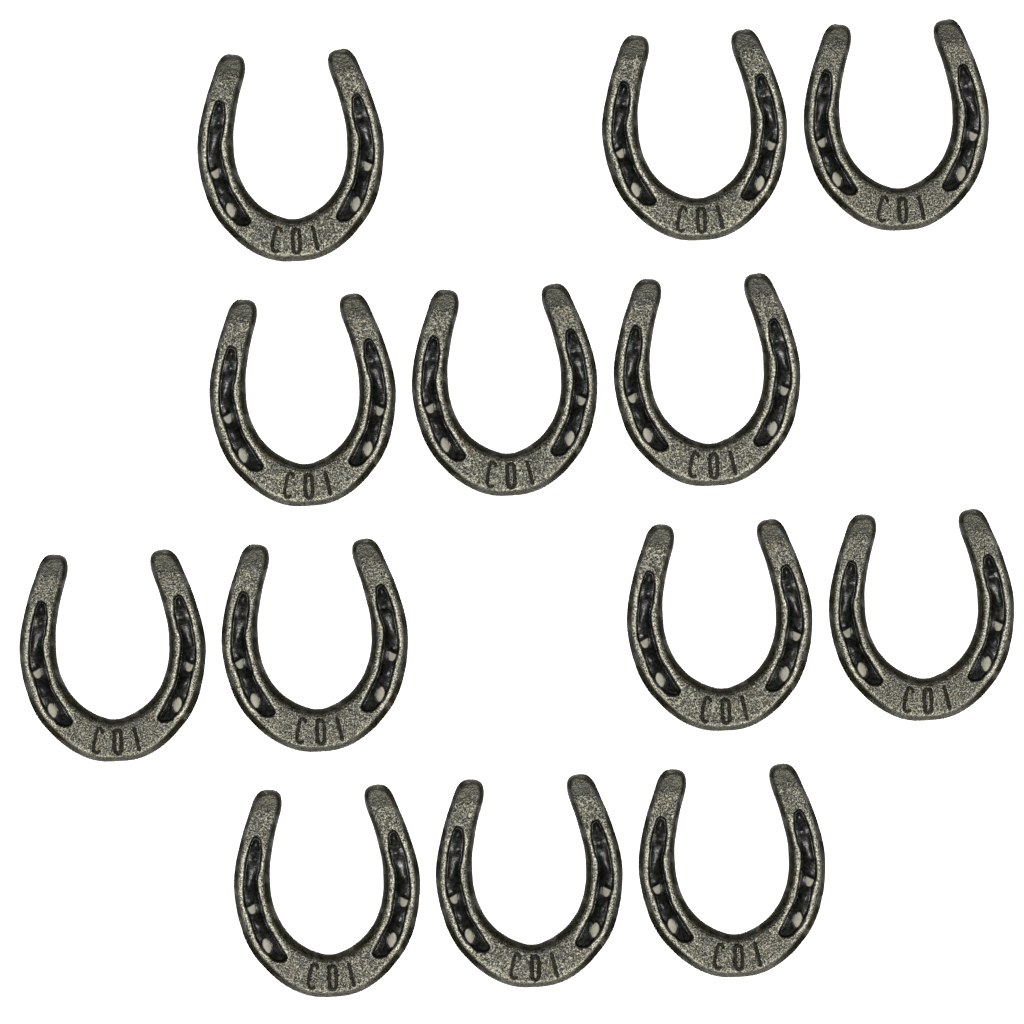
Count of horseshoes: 13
